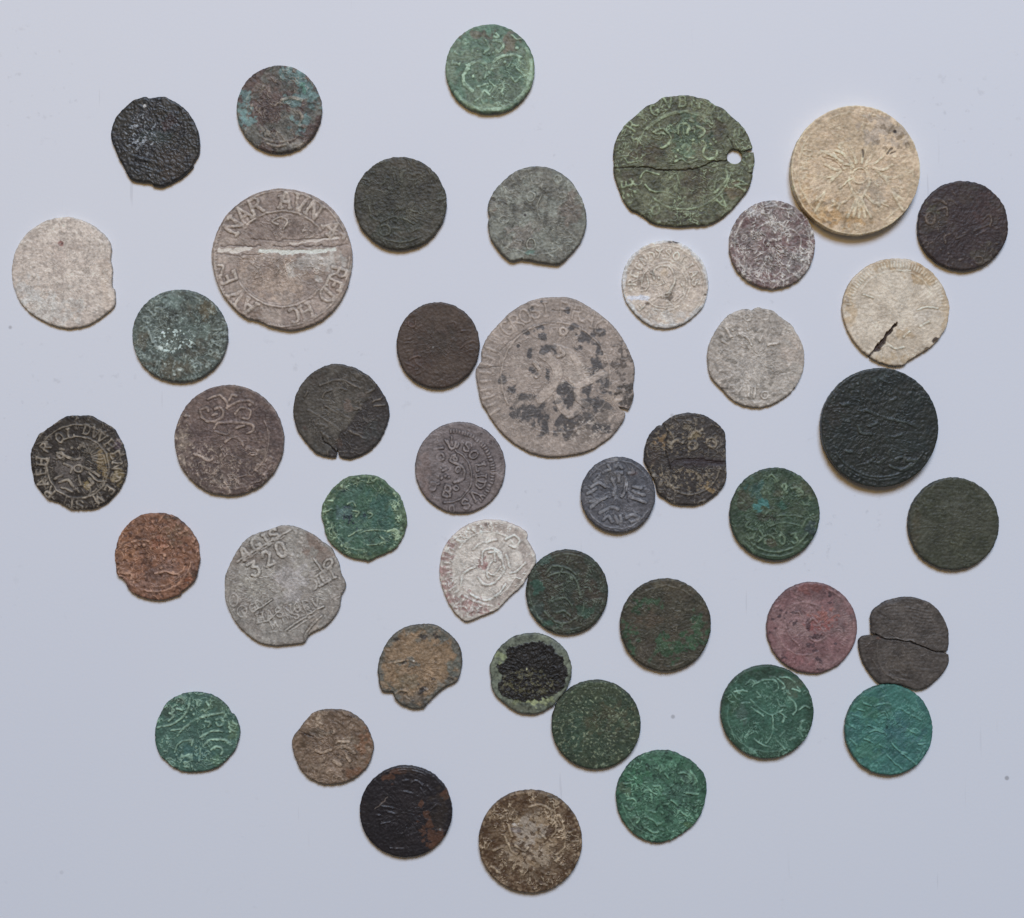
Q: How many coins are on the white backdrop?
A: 44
